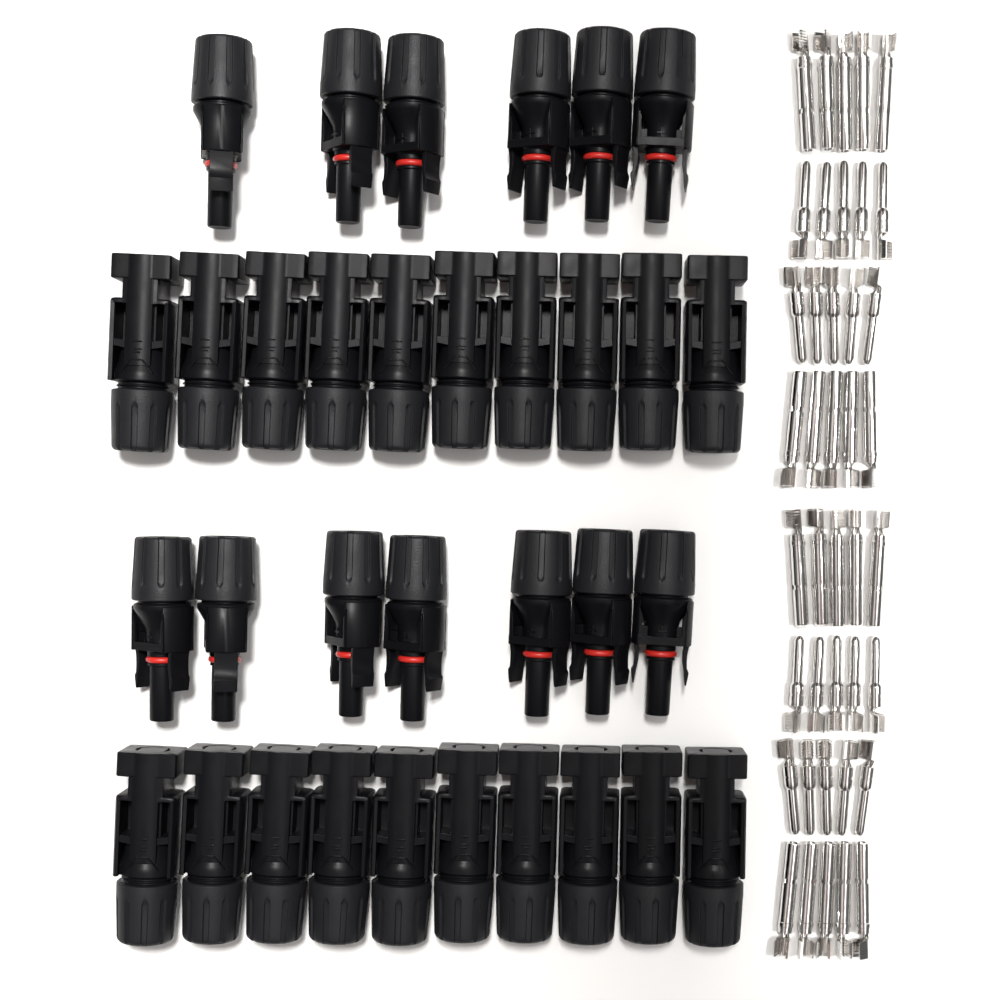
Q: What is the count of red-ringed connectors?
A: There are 13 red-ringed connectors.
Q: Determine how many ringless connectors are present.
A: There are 20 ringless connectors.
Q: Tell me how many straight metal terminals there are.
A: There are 20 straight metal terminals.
